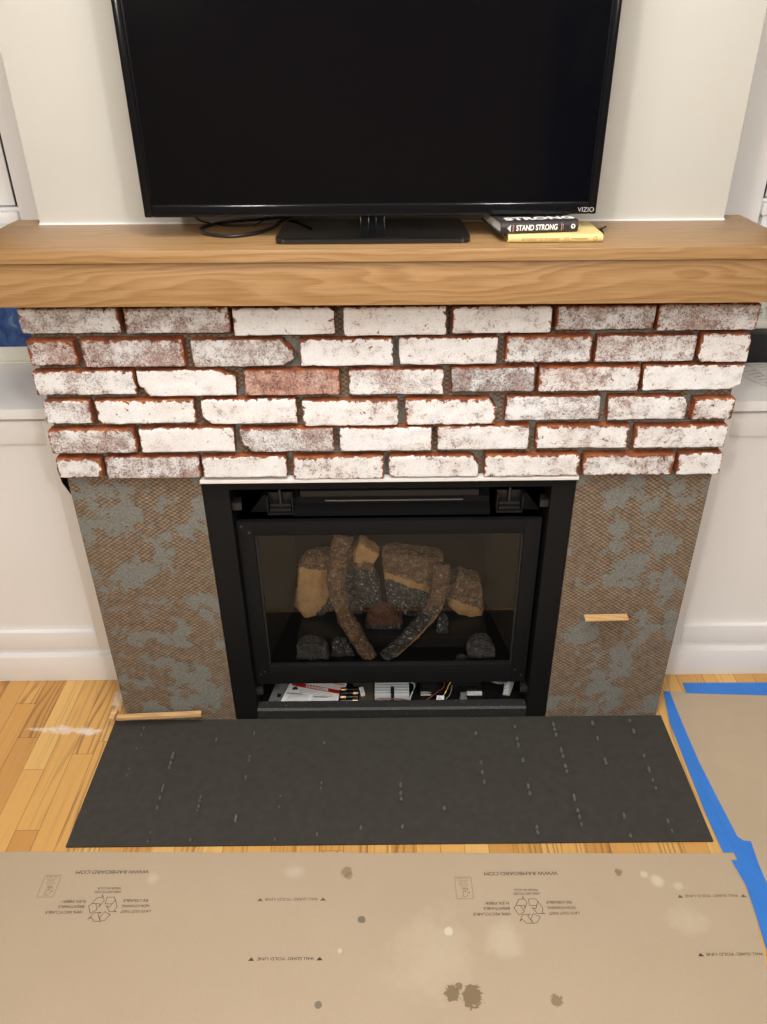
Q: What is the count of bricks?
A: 45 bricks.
